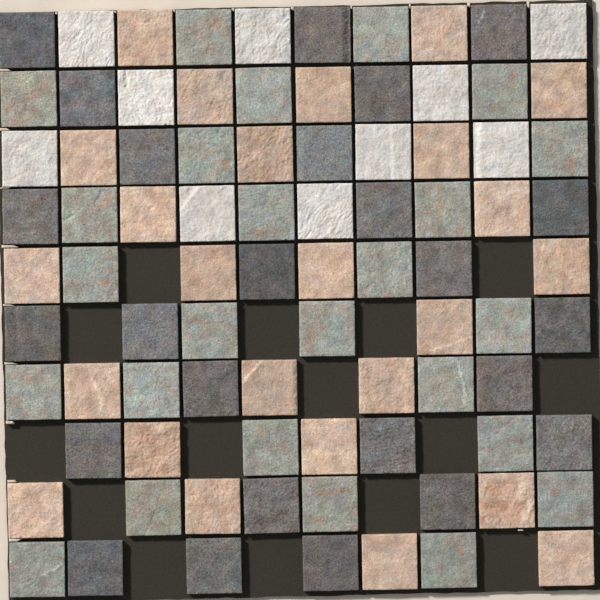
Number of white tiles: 10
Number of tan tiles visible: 25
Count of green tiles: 25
